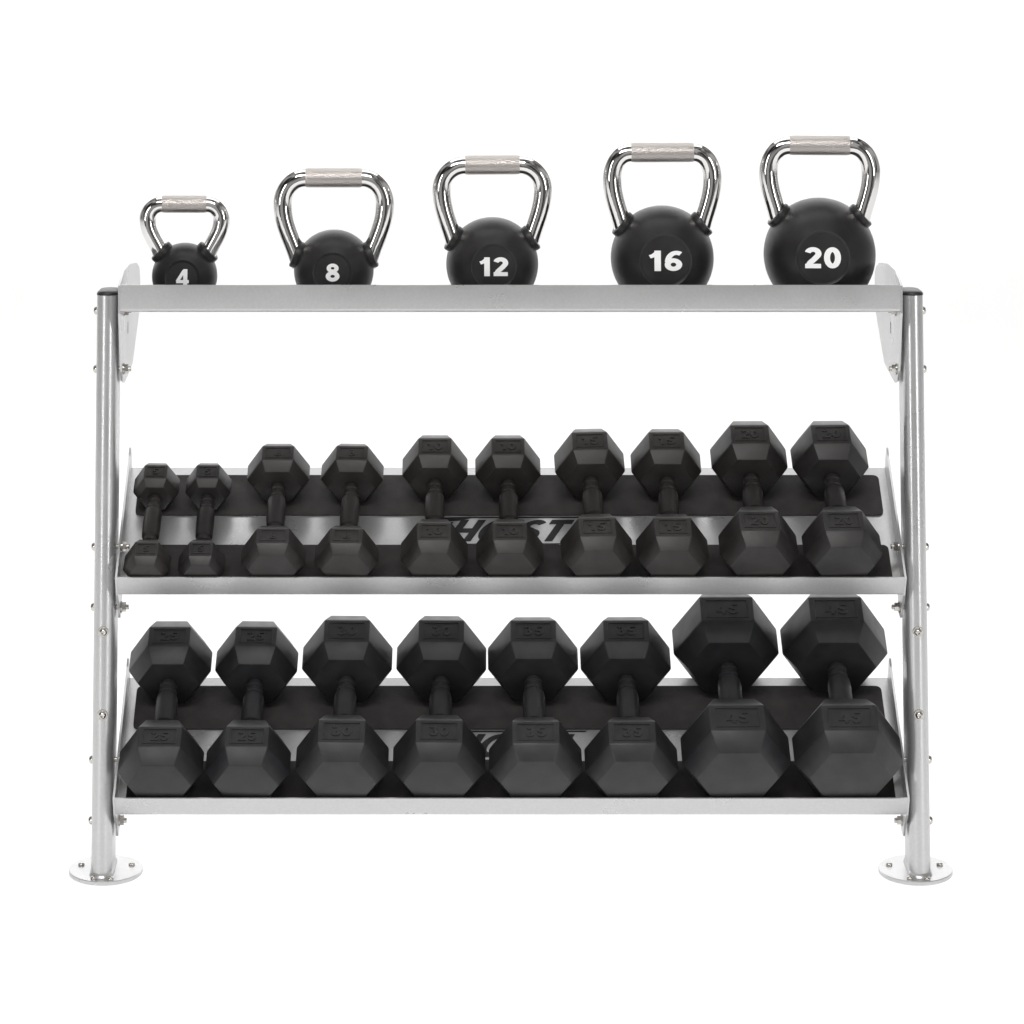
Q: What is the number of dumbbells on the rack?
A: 18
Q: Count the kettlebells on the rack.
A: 5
